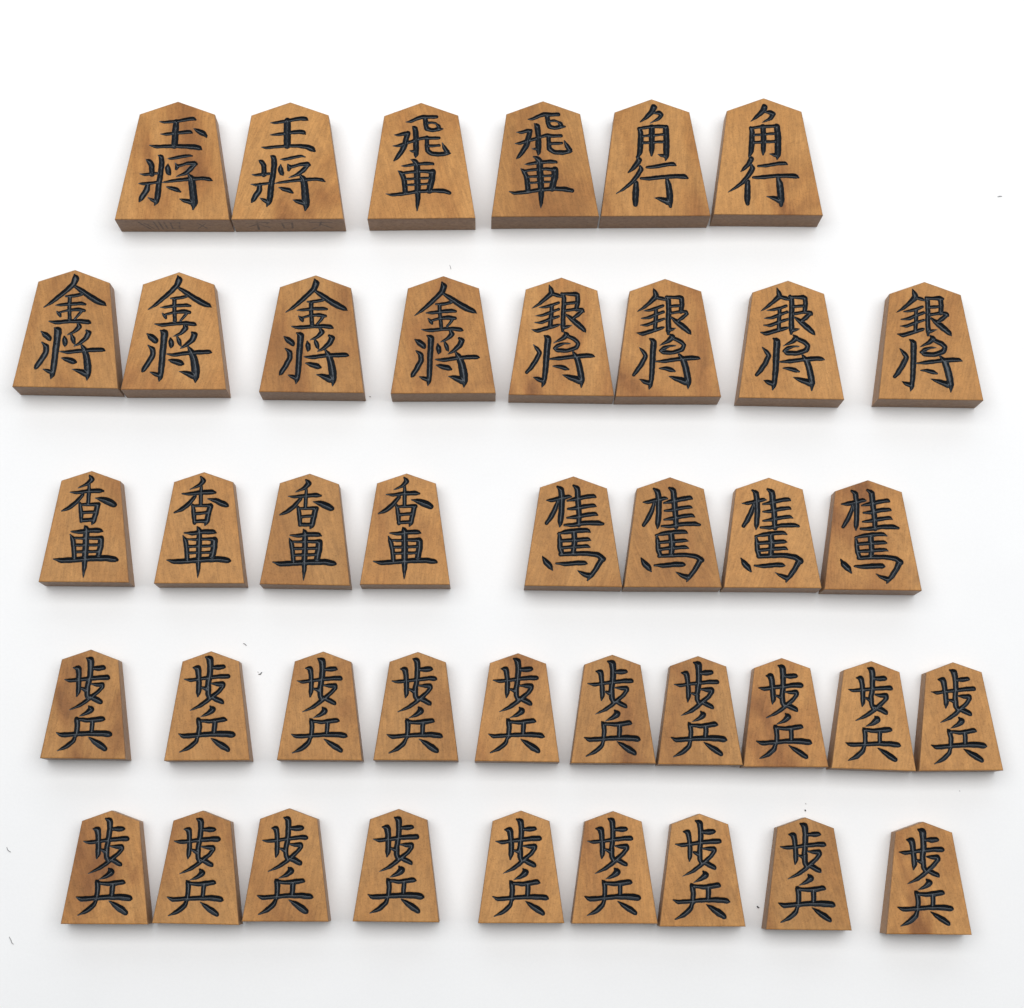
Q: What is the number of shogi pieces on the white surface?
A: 41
